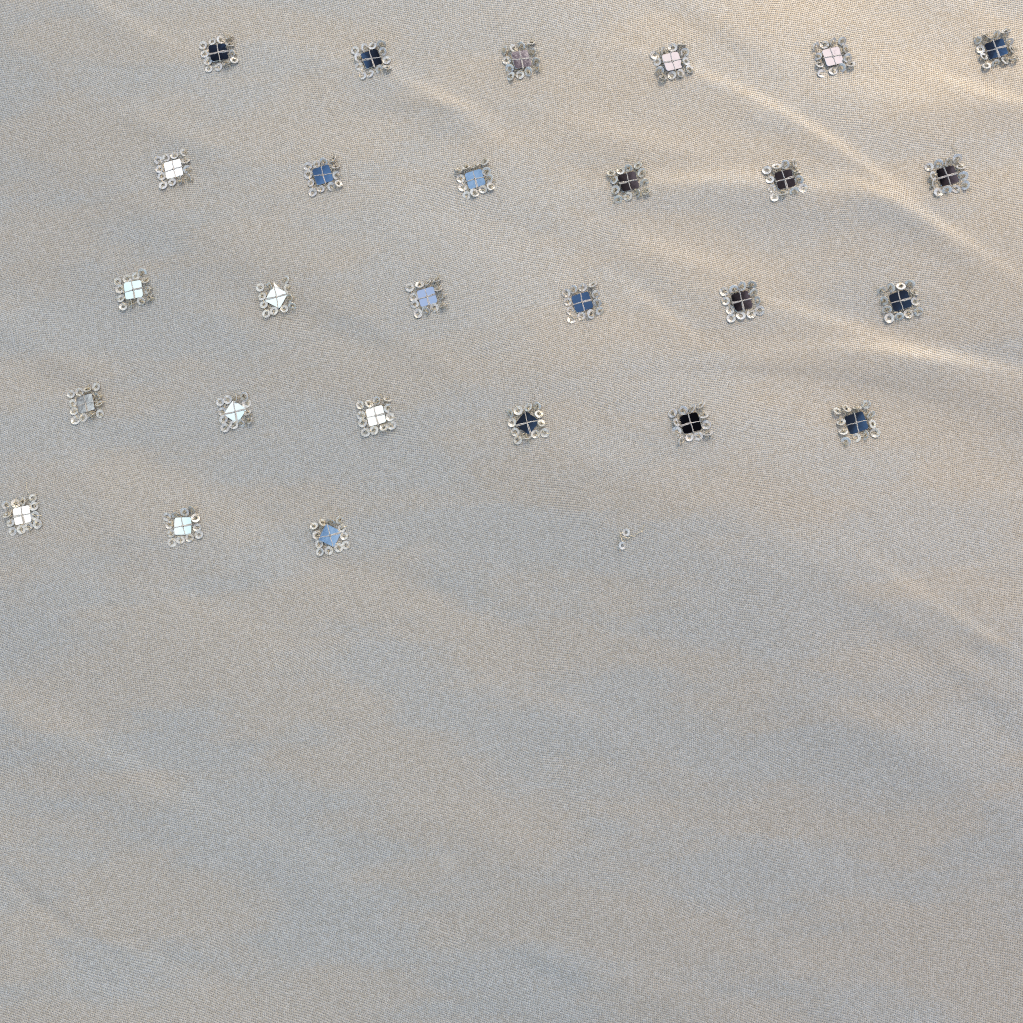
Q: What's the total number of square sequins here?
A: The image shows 27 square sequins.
